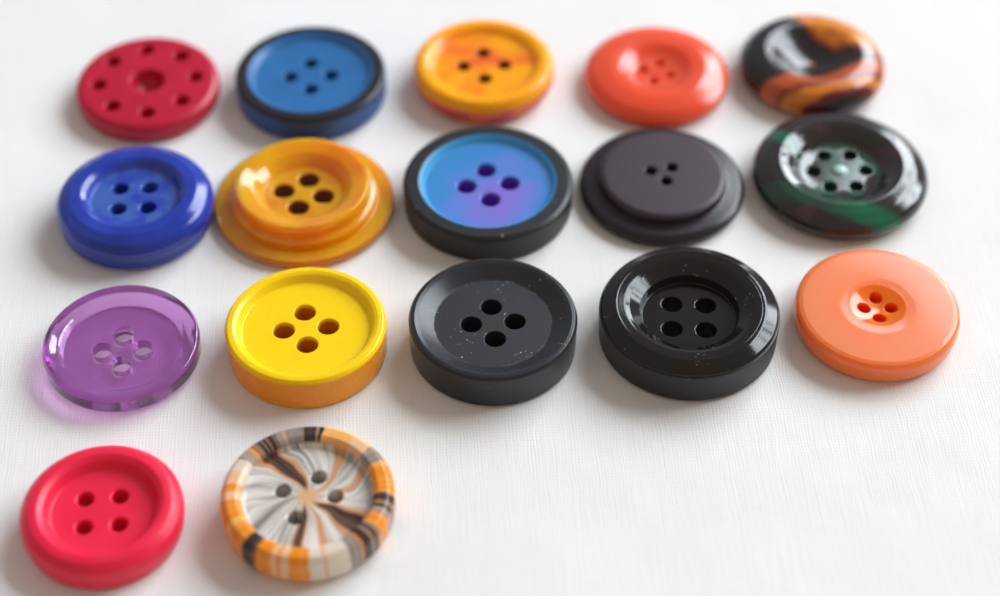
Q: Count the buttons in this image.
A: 17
